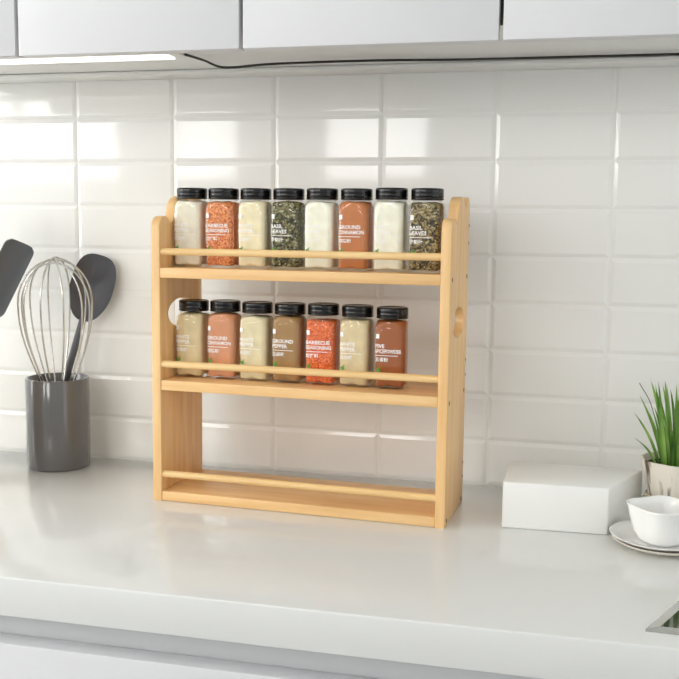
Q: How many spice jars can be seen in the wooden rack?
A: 15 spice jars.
